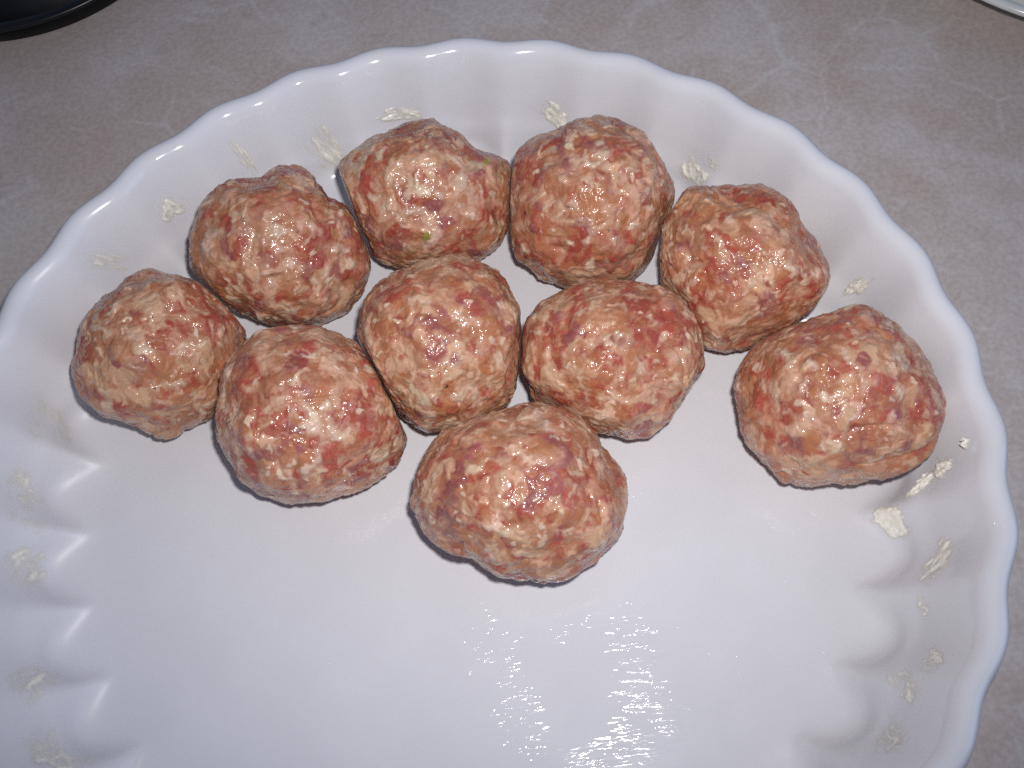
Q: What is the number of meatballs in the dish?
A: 10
